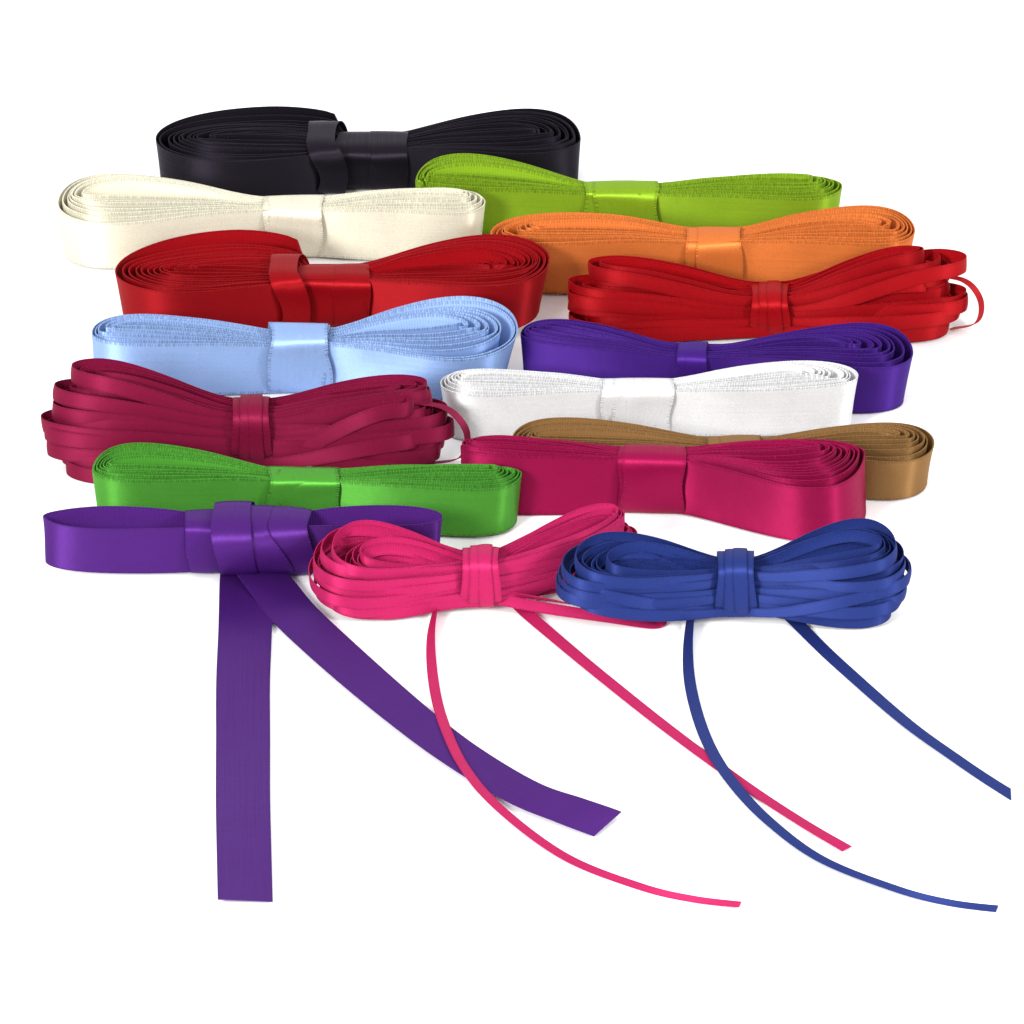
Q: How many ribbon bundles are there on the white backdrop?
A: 16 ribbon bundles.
